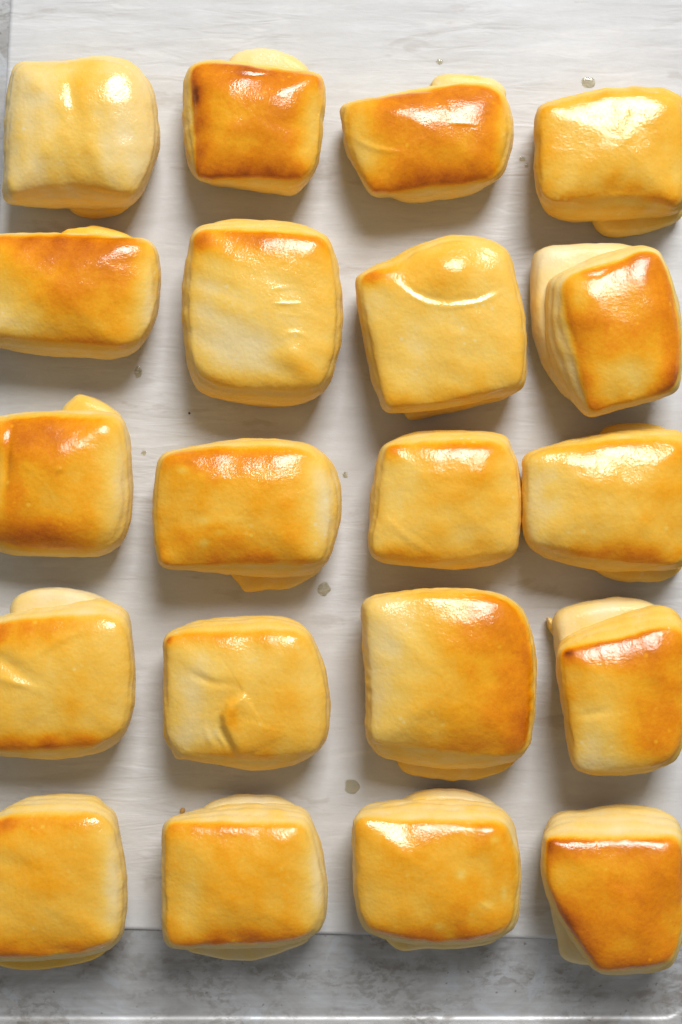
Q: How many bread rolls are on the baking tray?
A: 20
